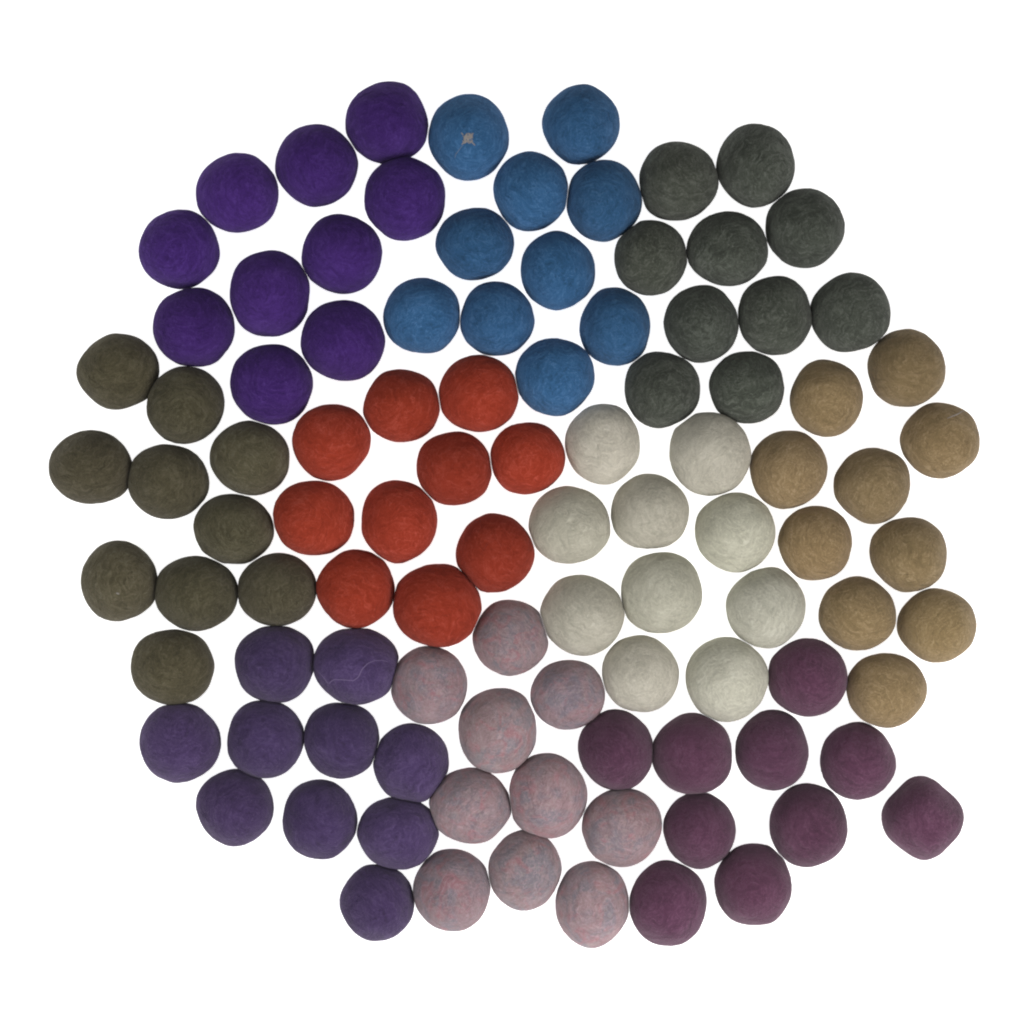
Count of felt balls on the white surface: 100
